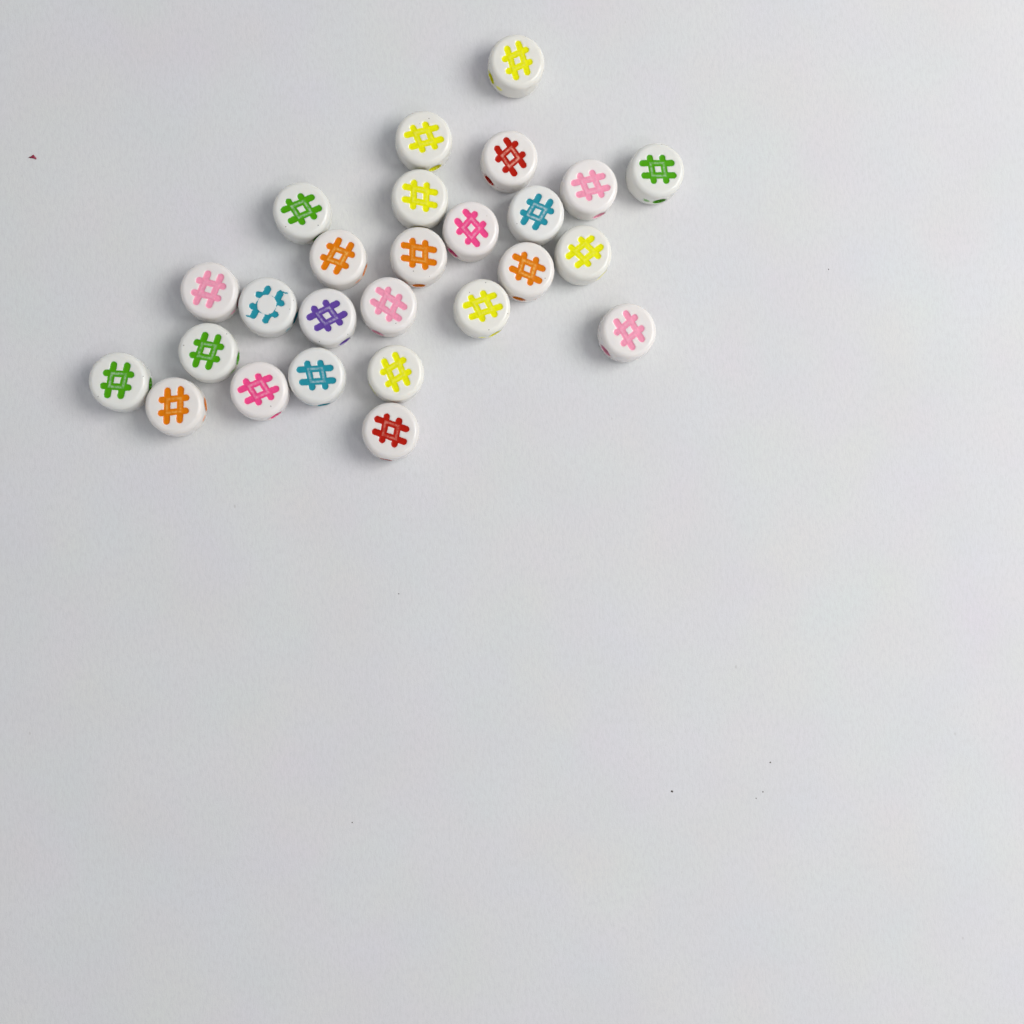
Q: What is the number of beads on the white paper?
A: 26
